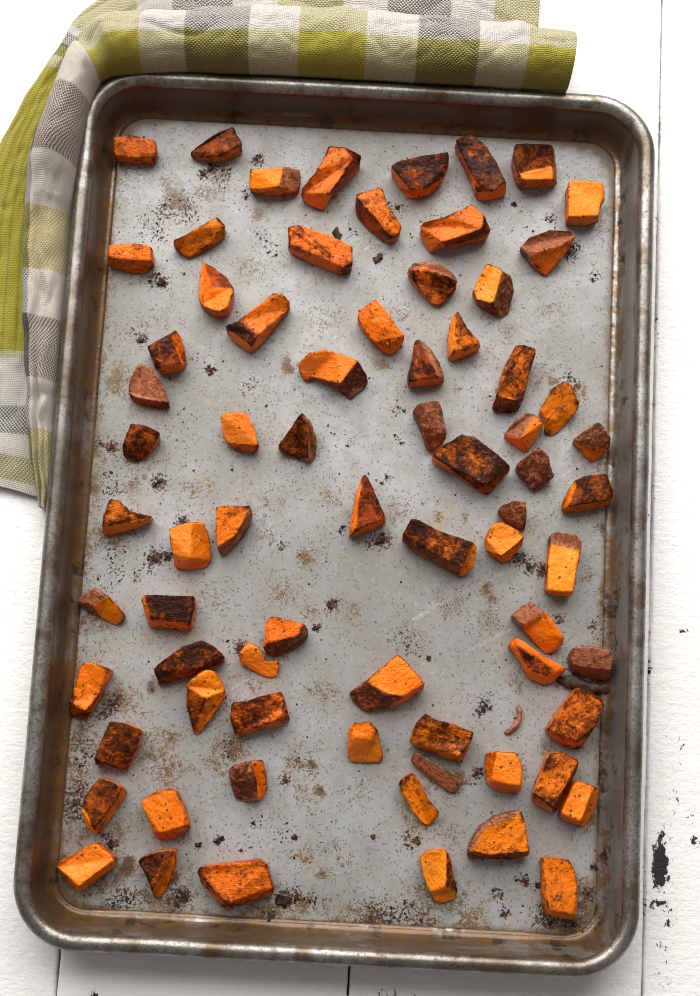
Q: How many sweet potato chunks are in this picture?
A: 73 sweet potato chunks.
